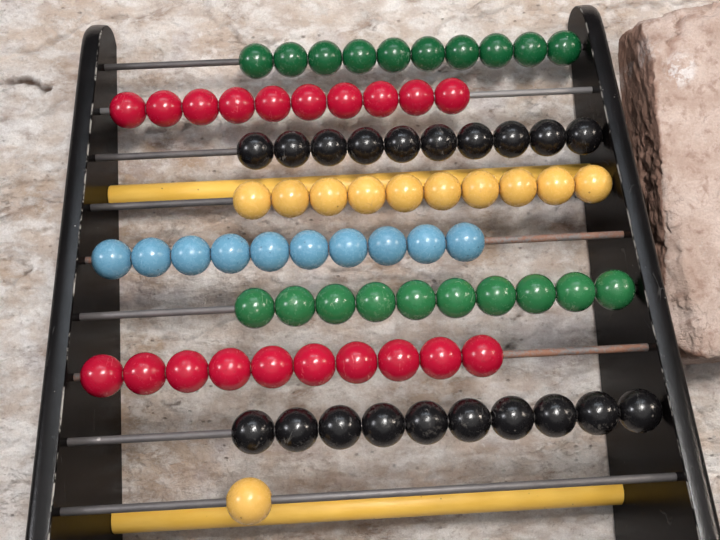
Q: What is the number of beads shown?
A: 81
